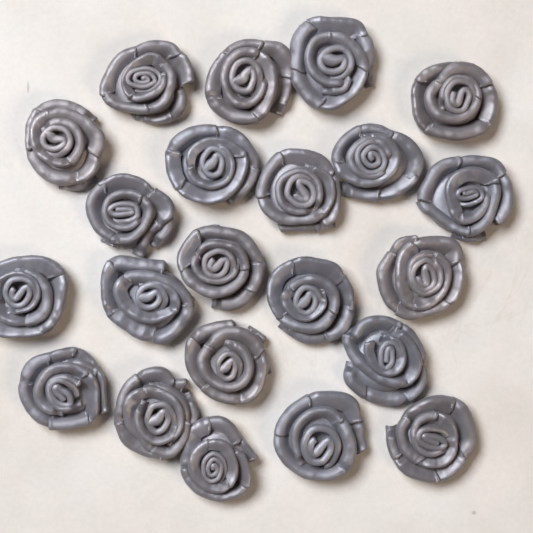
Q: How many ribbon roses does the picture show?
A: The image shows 22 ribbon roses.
